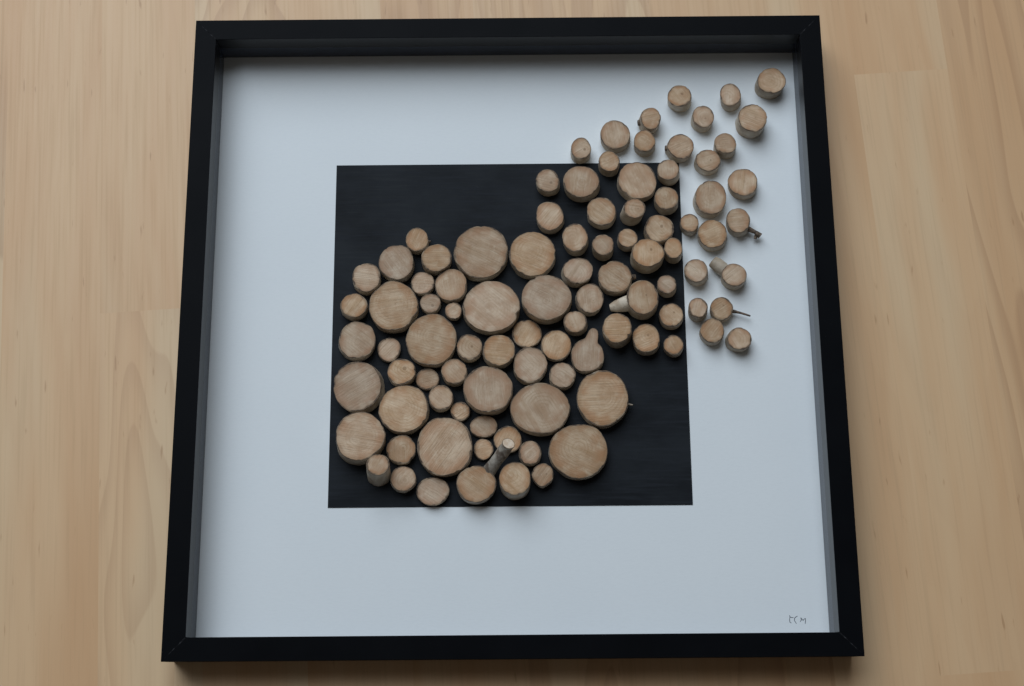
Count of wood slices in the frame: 96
